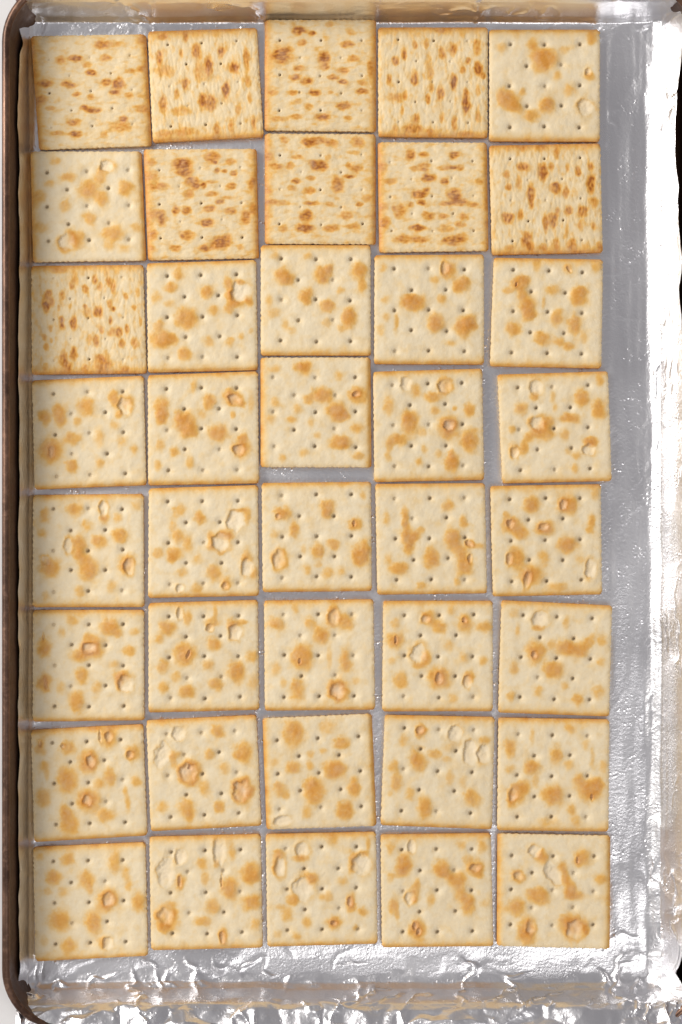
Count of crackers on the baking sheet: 40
